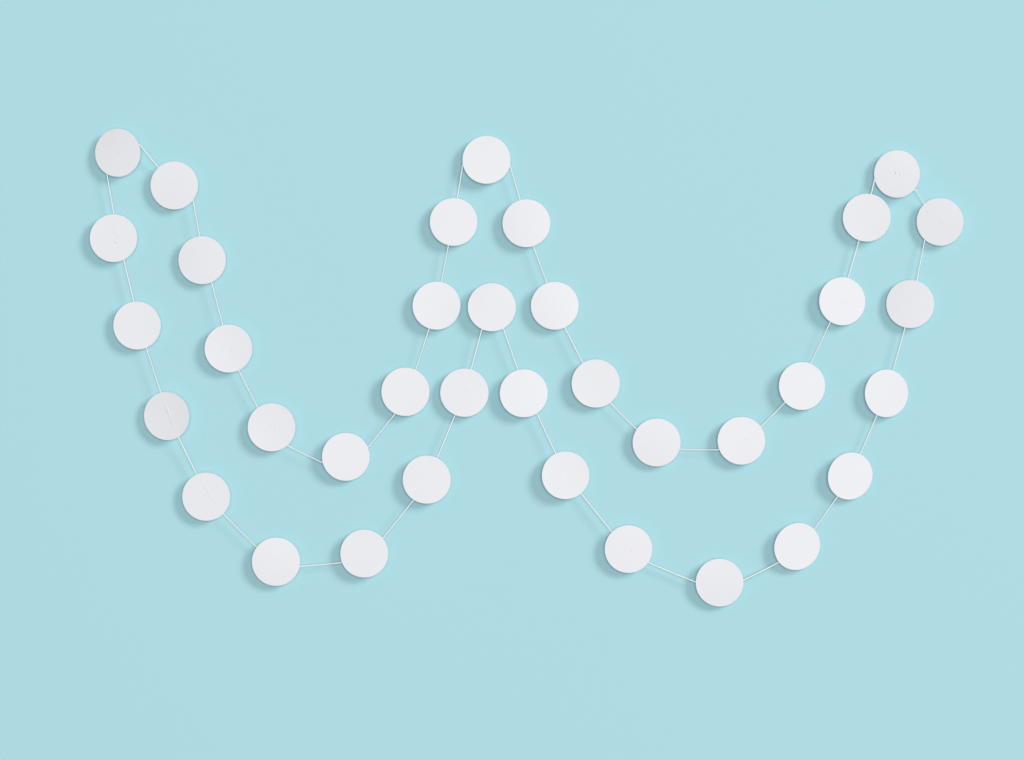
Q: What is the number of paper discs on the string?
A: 37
